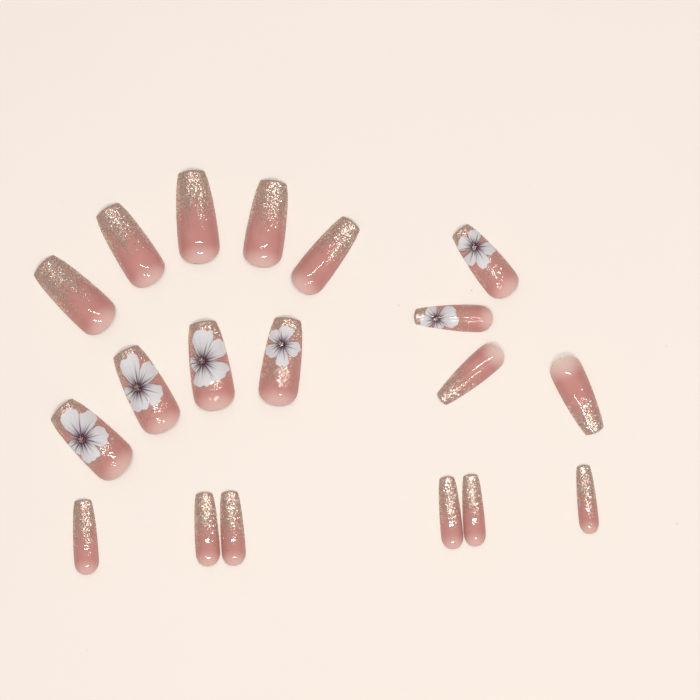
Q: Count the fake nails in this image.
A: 19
